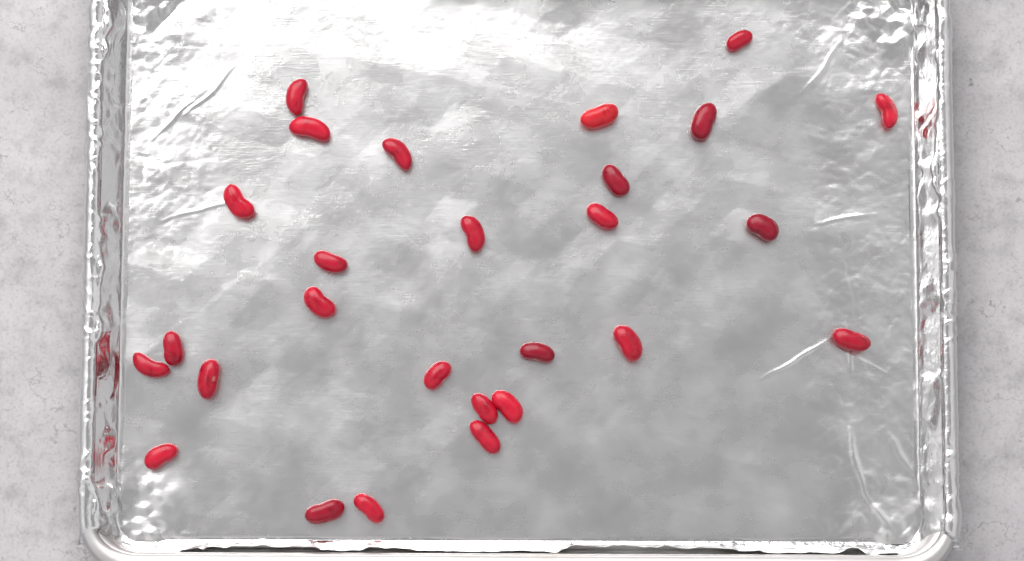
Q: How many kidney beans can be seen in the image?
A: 27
